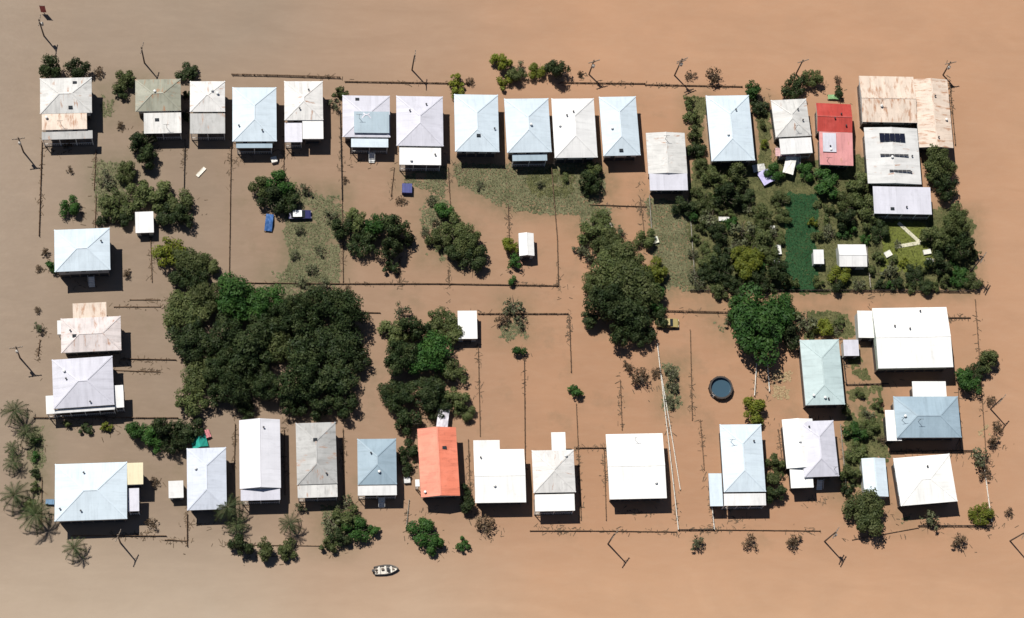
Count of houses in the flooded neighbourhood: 35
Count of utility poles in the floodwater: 15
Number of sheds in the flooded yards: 9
